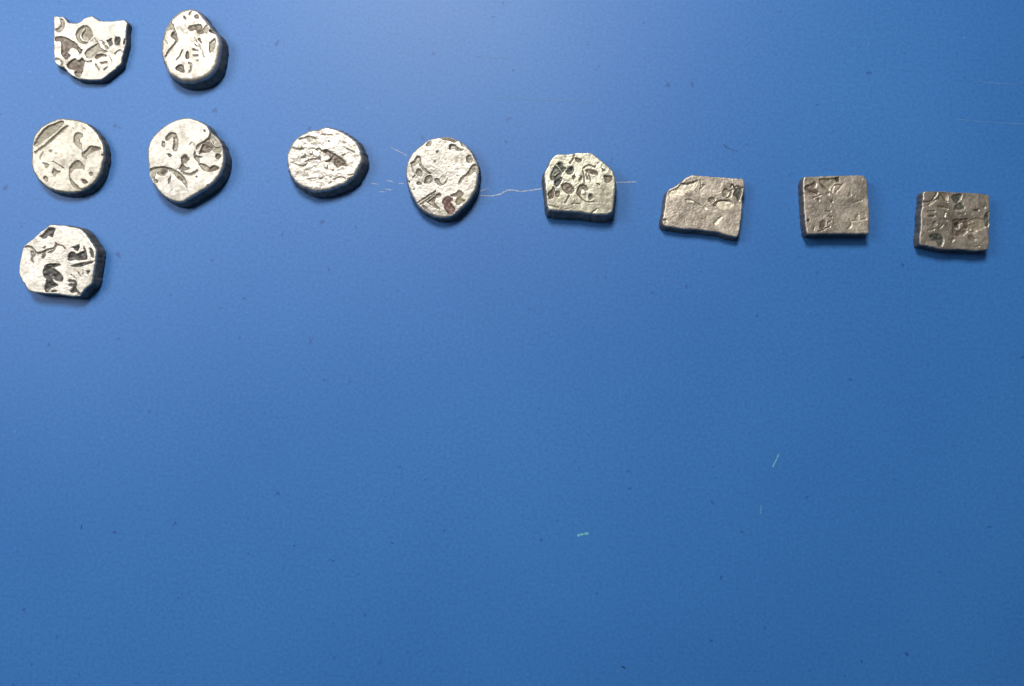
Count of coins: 11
